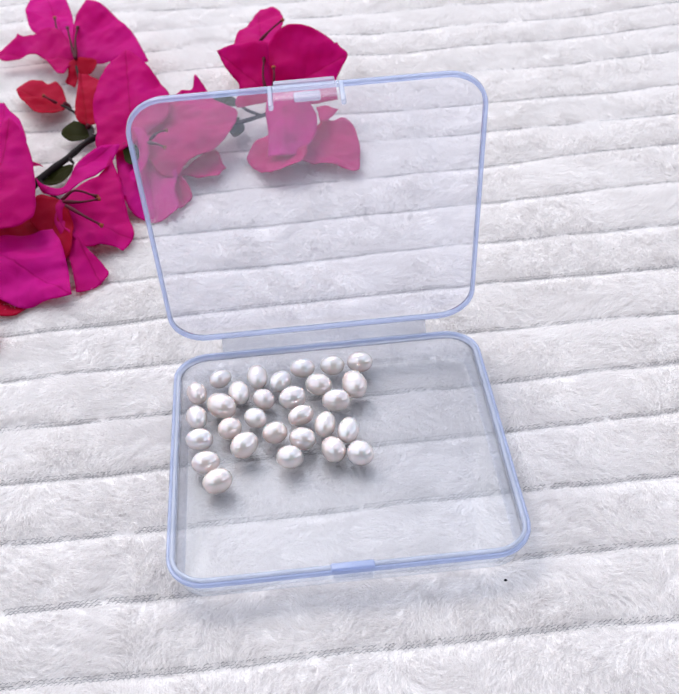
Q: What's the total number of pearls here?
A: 29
